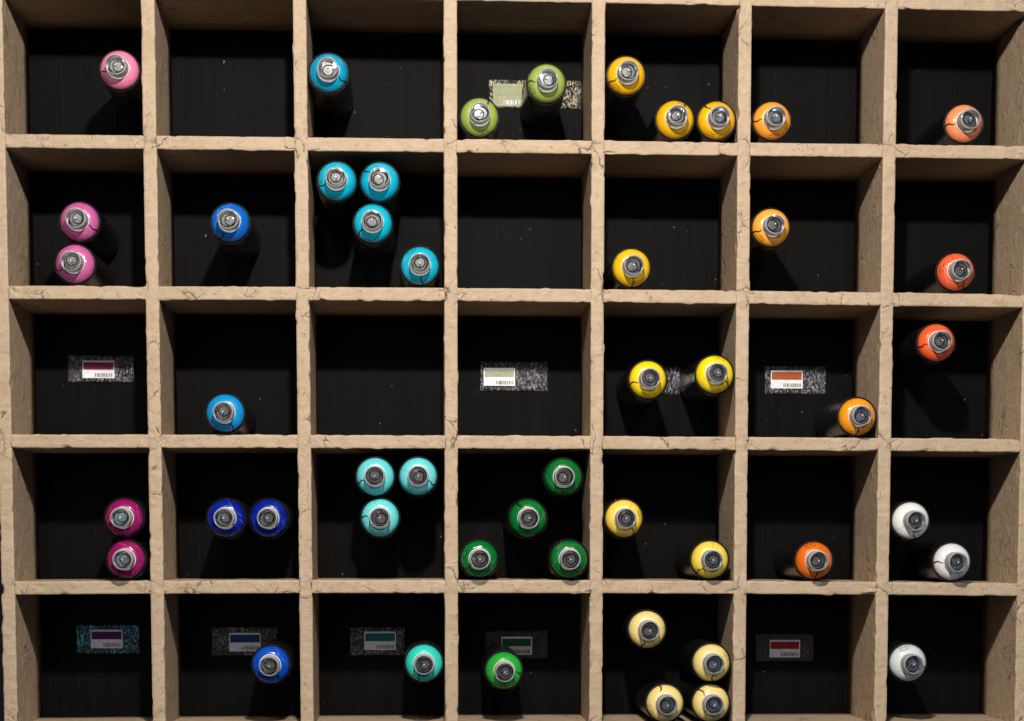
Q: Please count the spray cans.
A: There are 48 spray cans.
